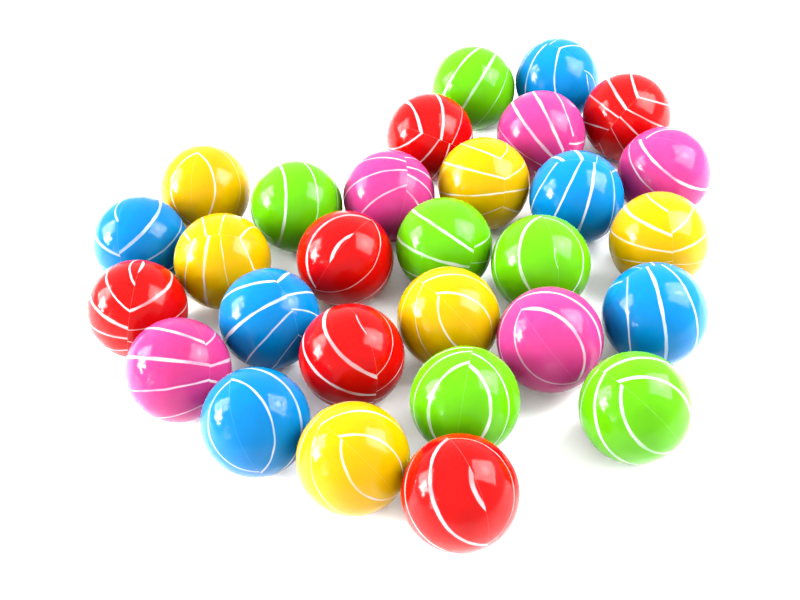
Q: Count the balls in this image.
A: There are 29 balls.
